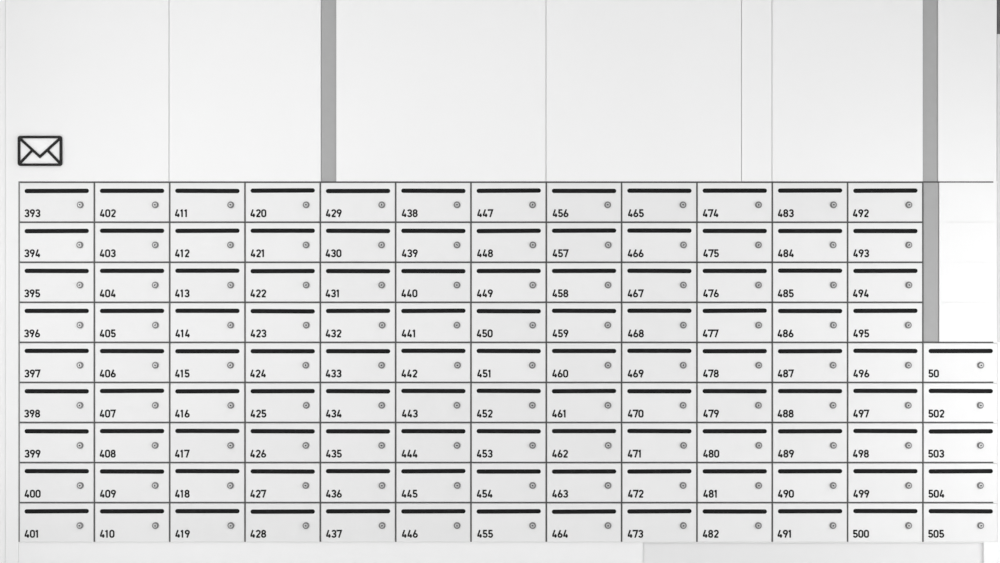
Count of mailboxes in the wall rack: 113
